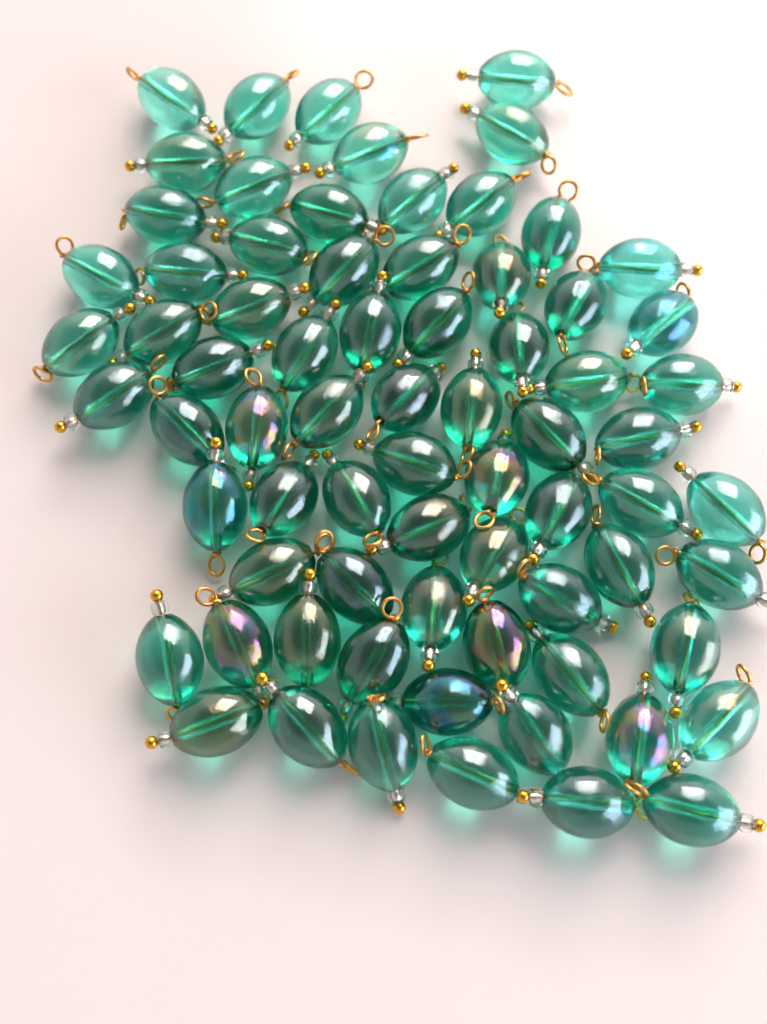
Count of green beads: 73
